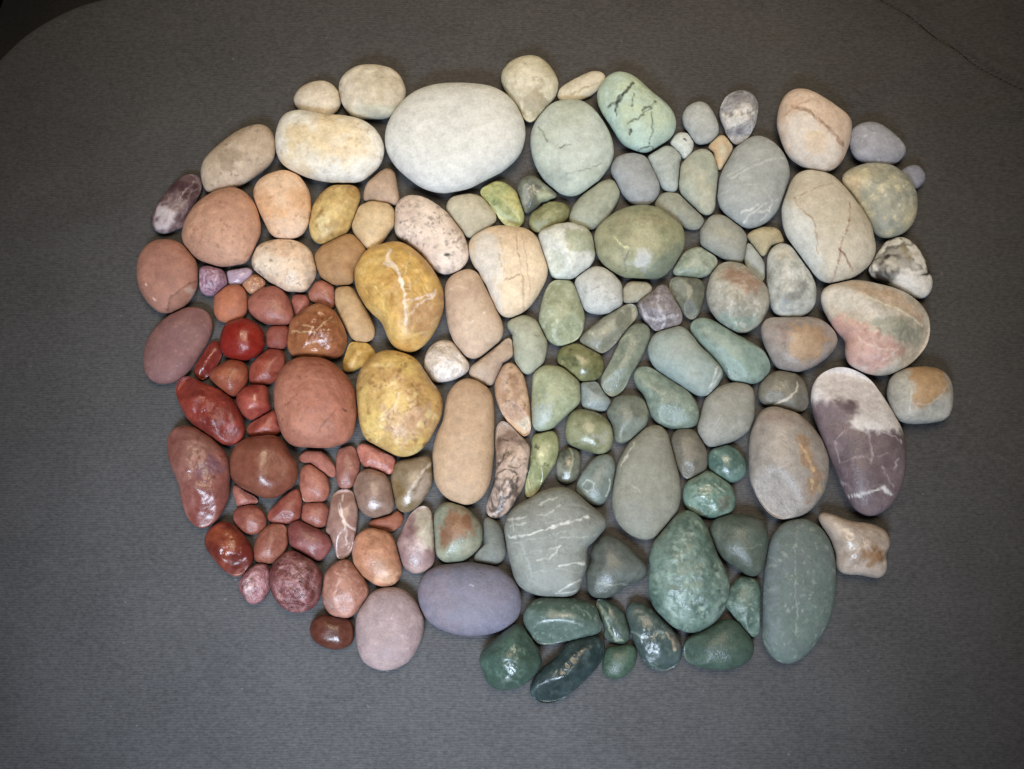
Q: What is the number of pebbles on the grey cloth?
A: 147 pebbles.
